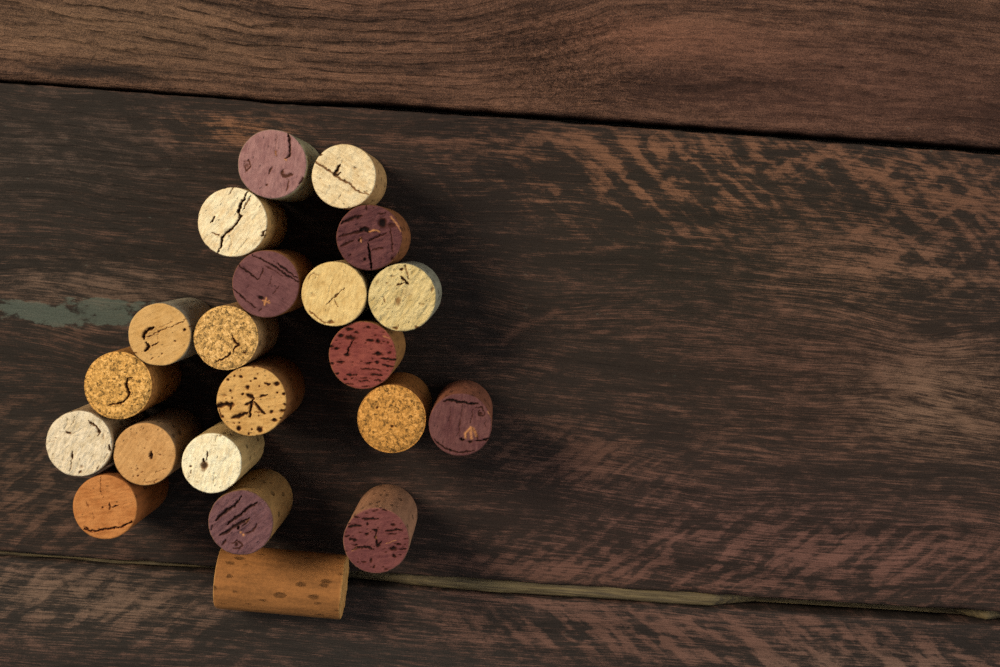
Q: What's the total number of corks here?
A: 21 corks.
